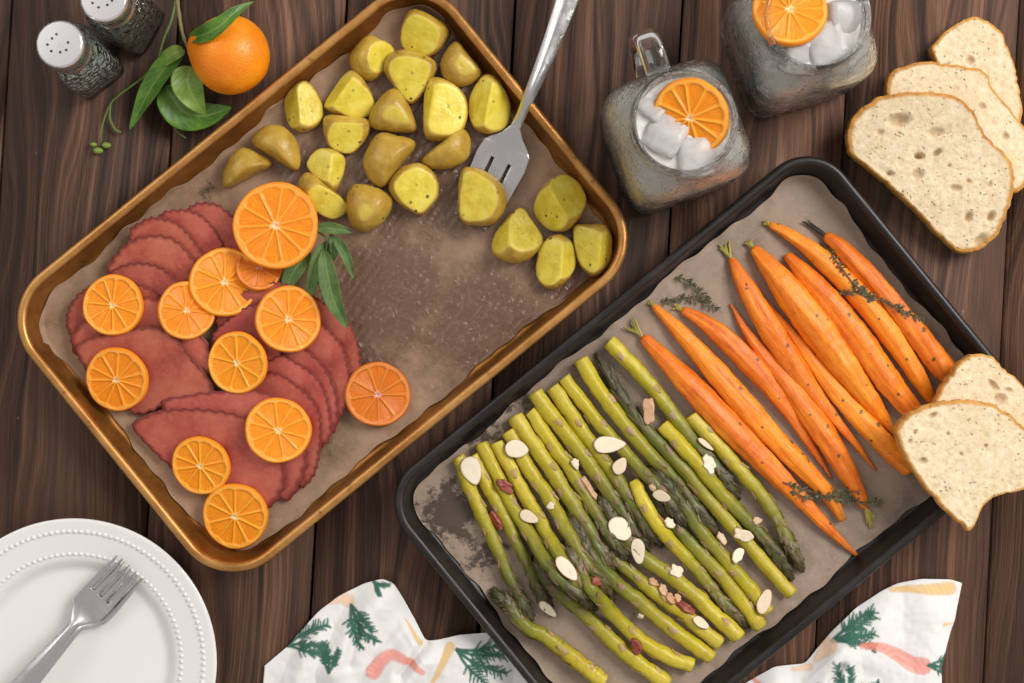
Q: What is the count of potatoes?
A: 23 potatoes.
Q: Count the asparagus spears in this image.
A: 24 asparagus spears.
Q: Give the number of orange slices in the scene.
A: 13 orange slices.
